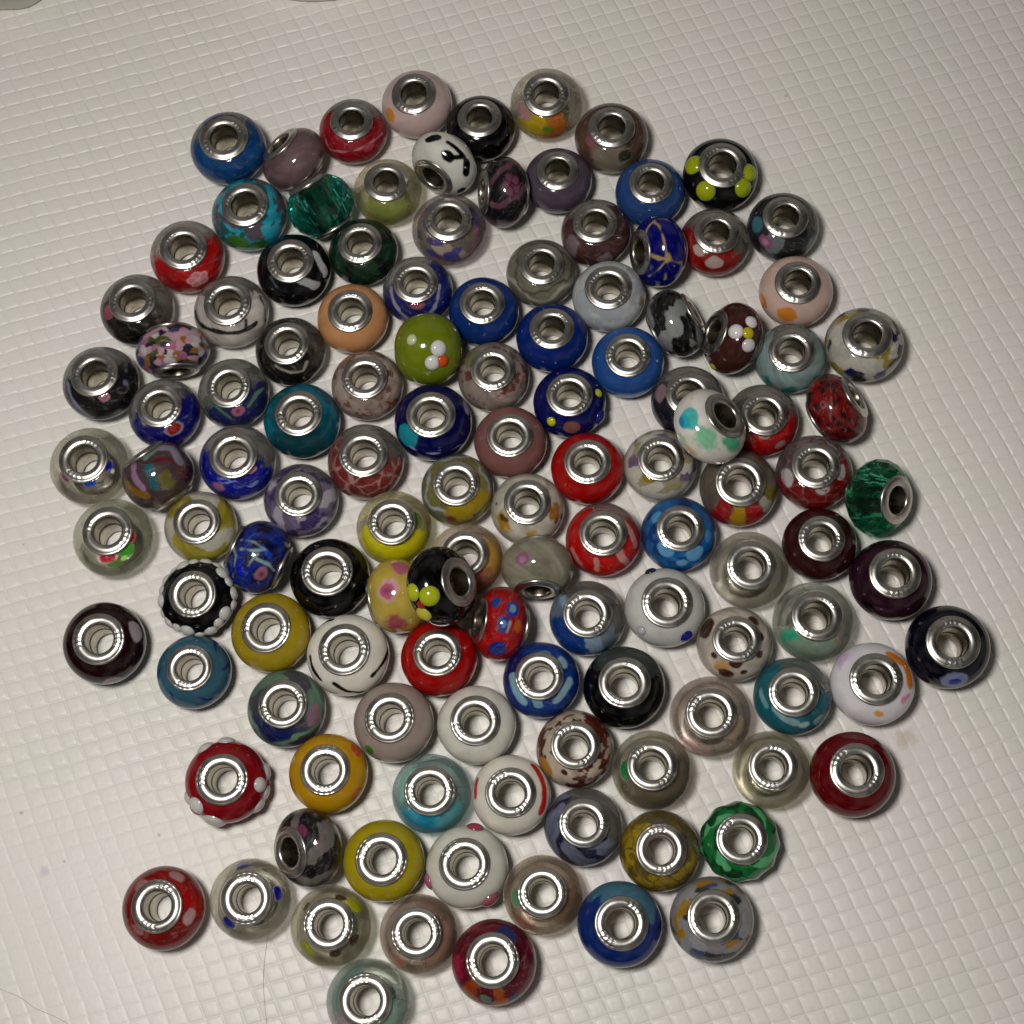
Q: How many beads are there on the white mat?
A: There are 122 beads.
